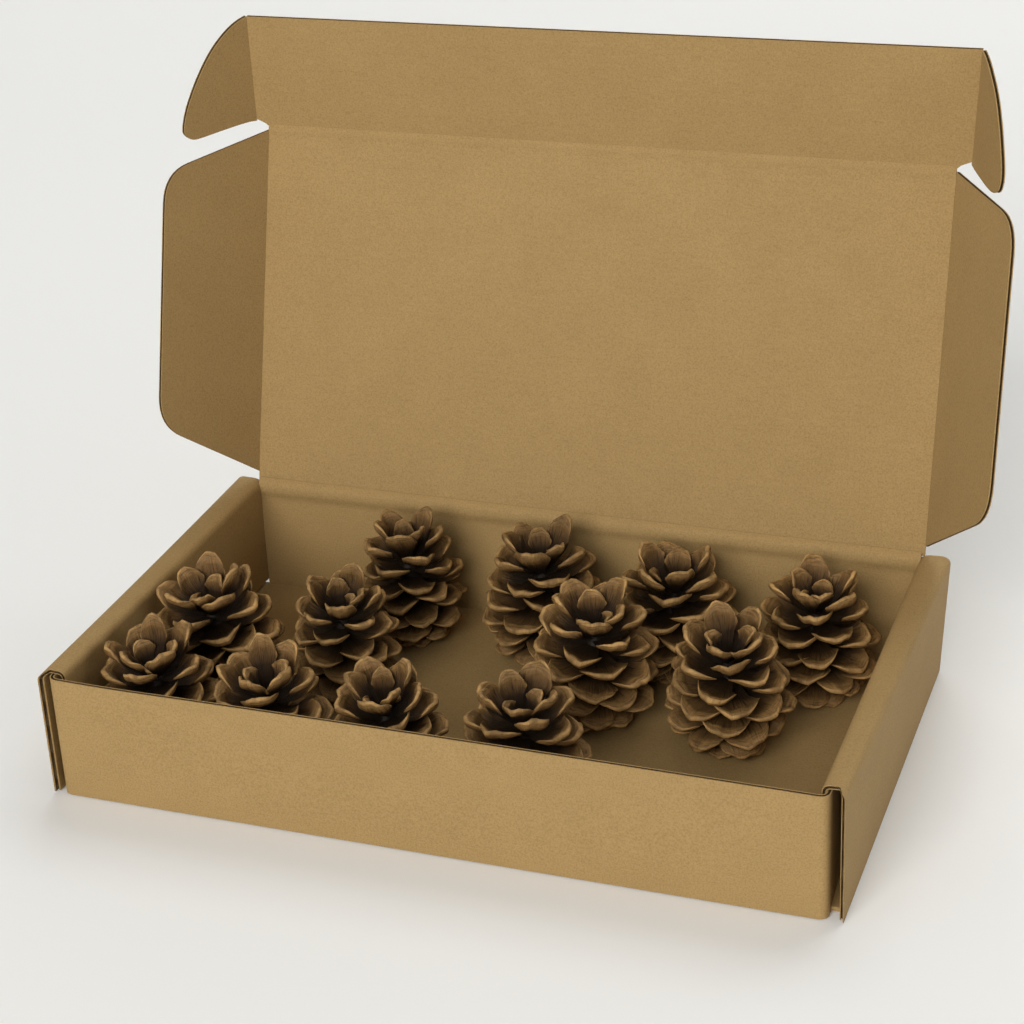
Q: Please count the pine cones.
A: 12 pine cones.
